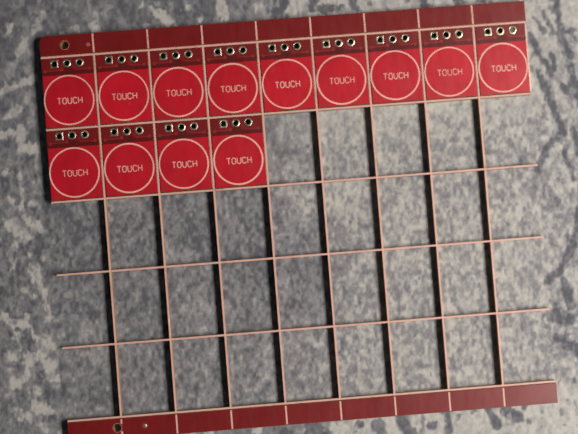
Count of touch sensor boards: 13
